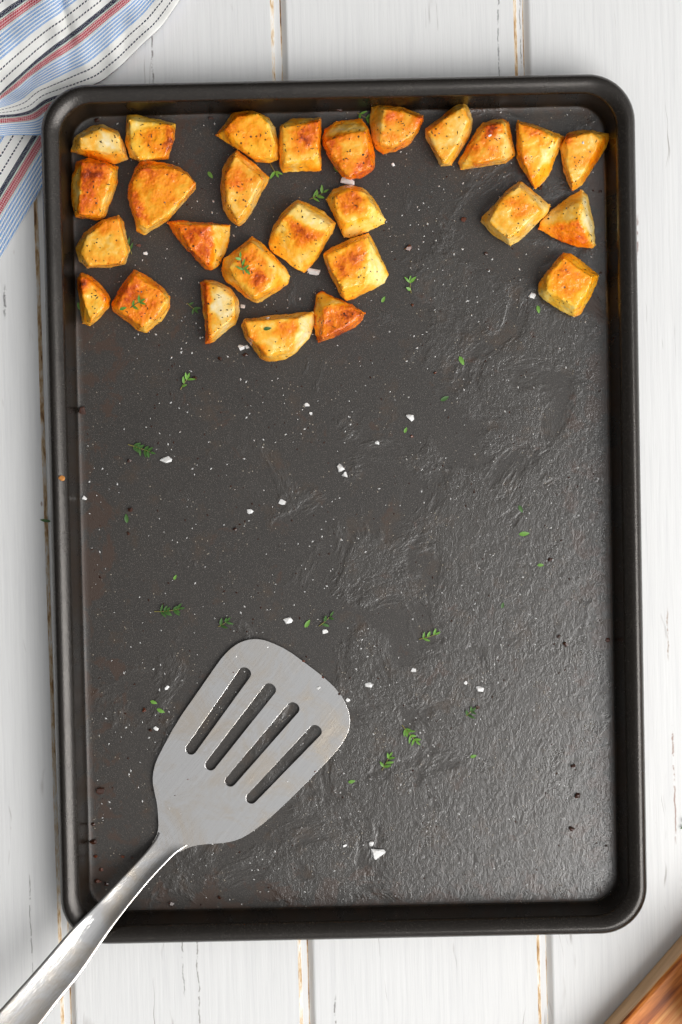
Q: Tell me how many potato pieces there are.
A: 27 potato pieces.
